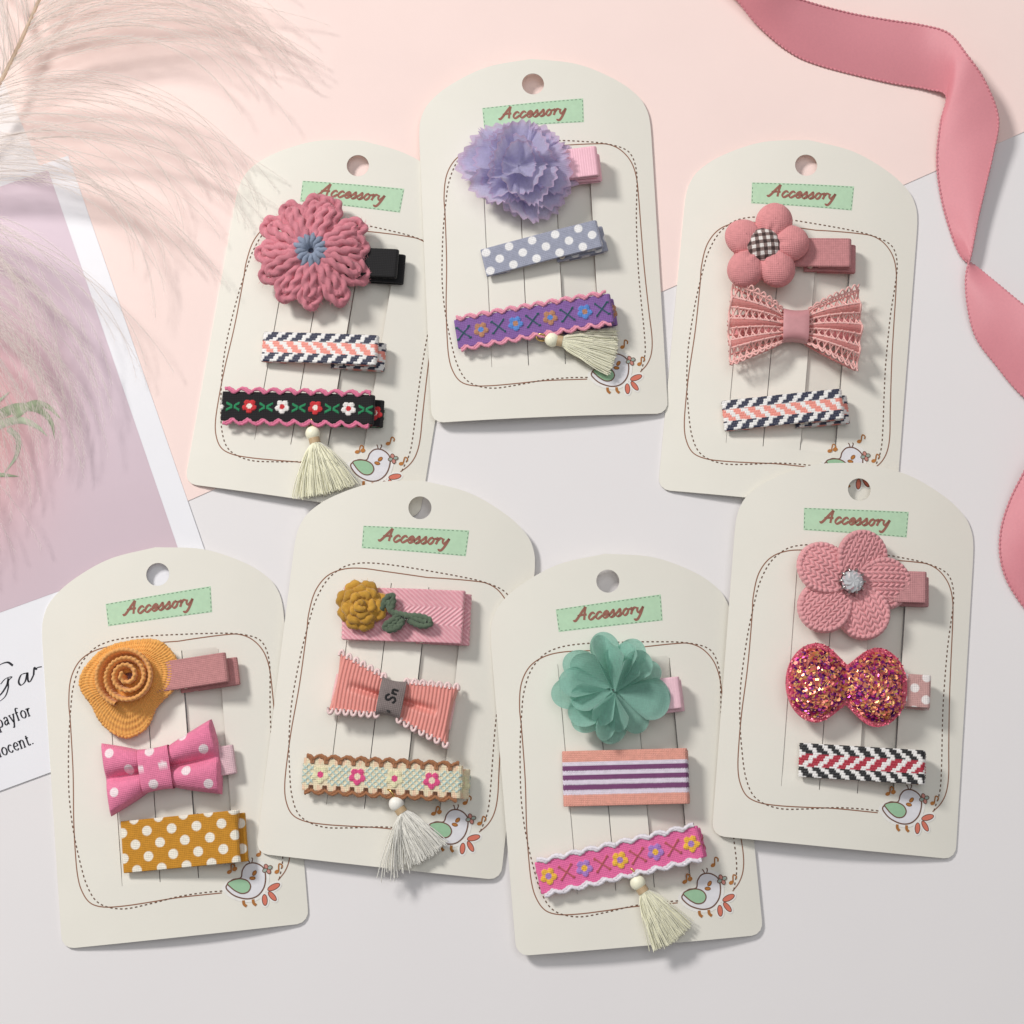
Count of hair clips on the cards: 21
